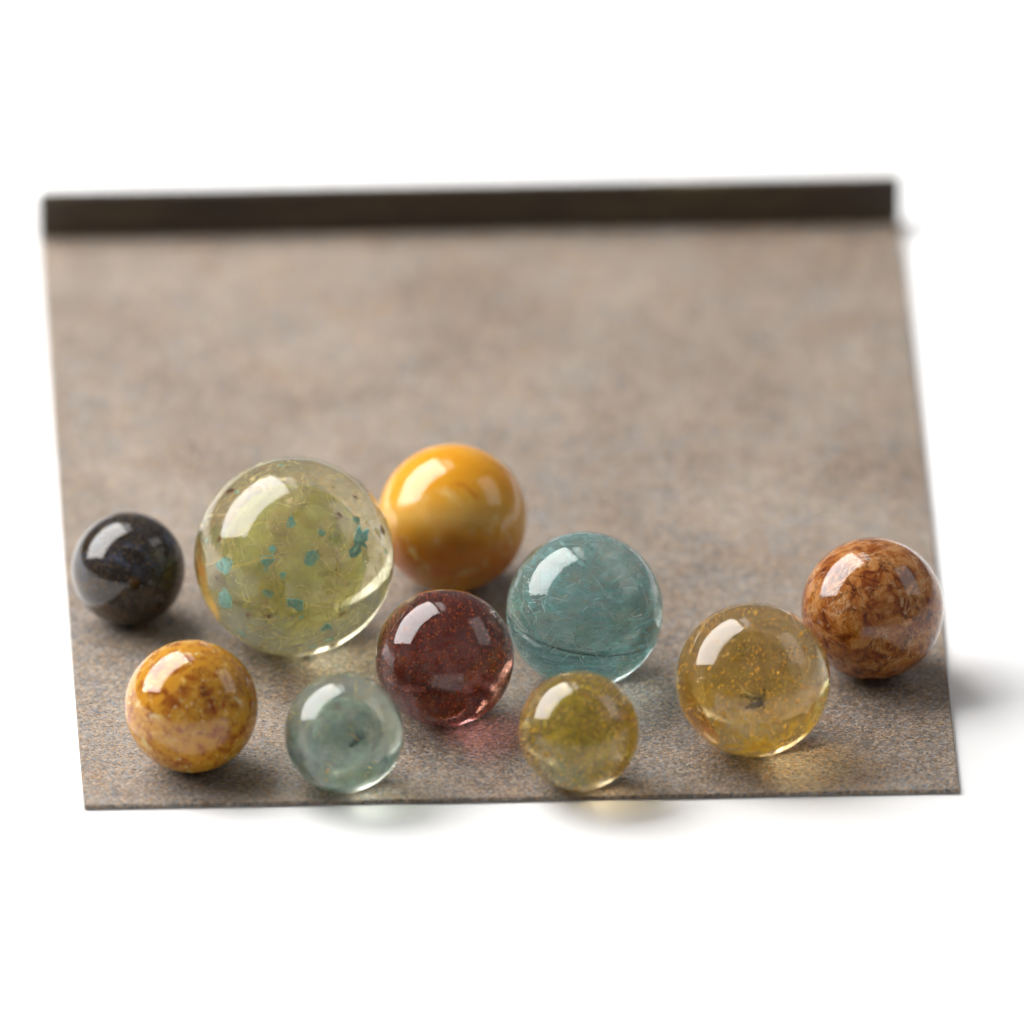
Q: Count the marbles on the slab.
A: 10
